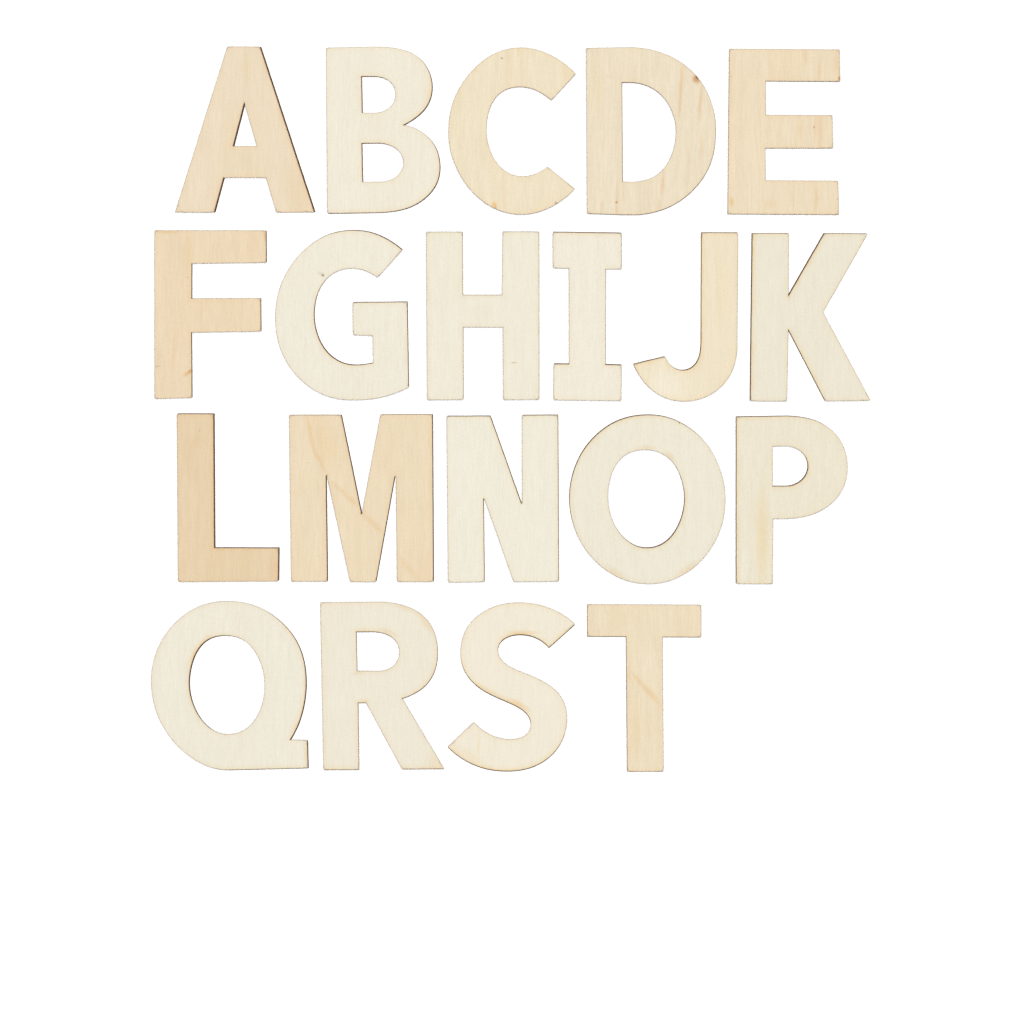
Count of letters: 20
